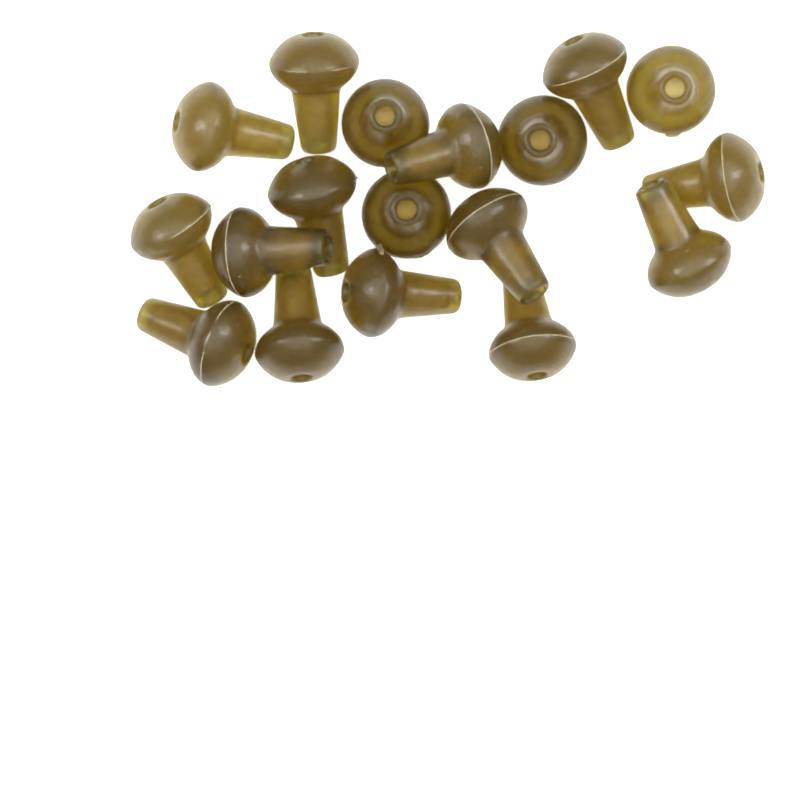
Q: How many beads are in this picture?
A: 18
